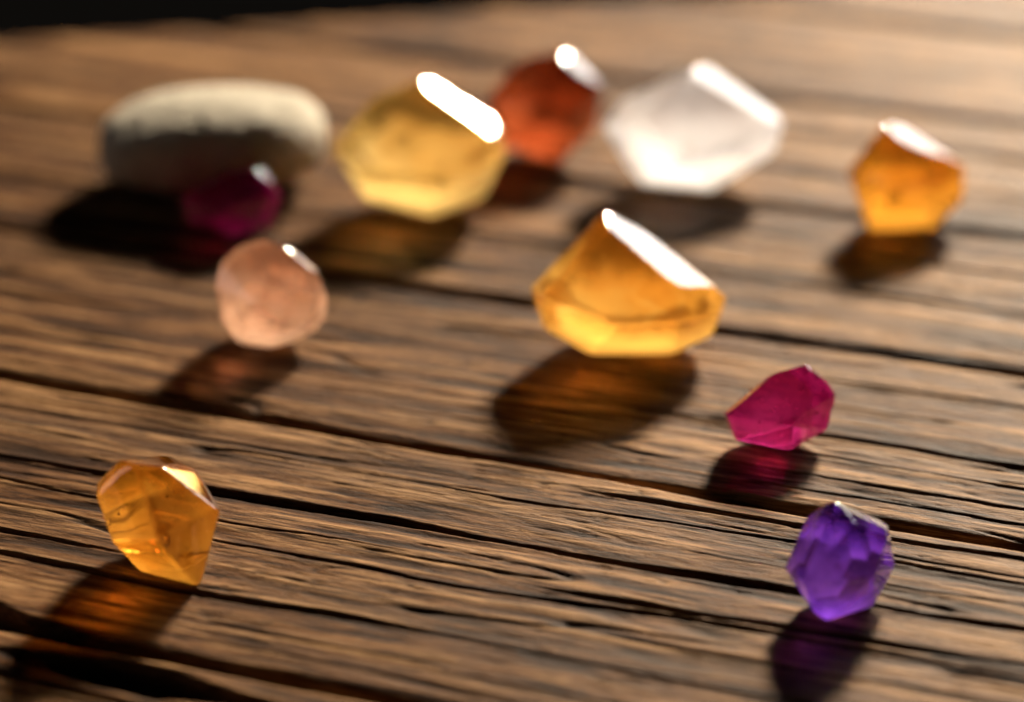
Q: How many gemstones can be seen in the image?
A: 10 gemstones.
